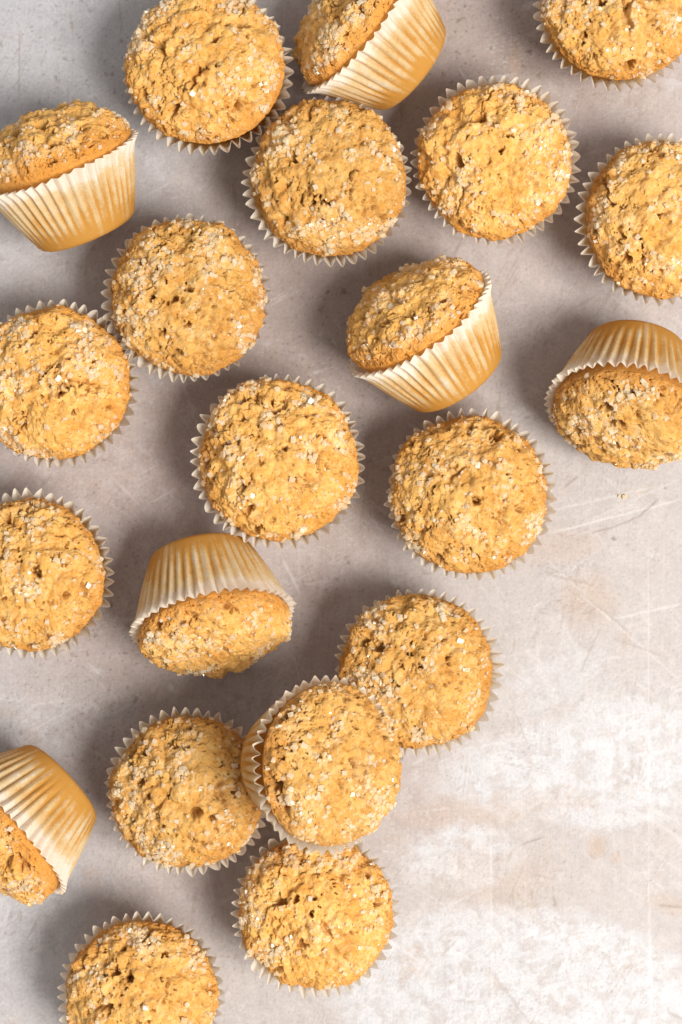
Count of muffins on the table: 21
